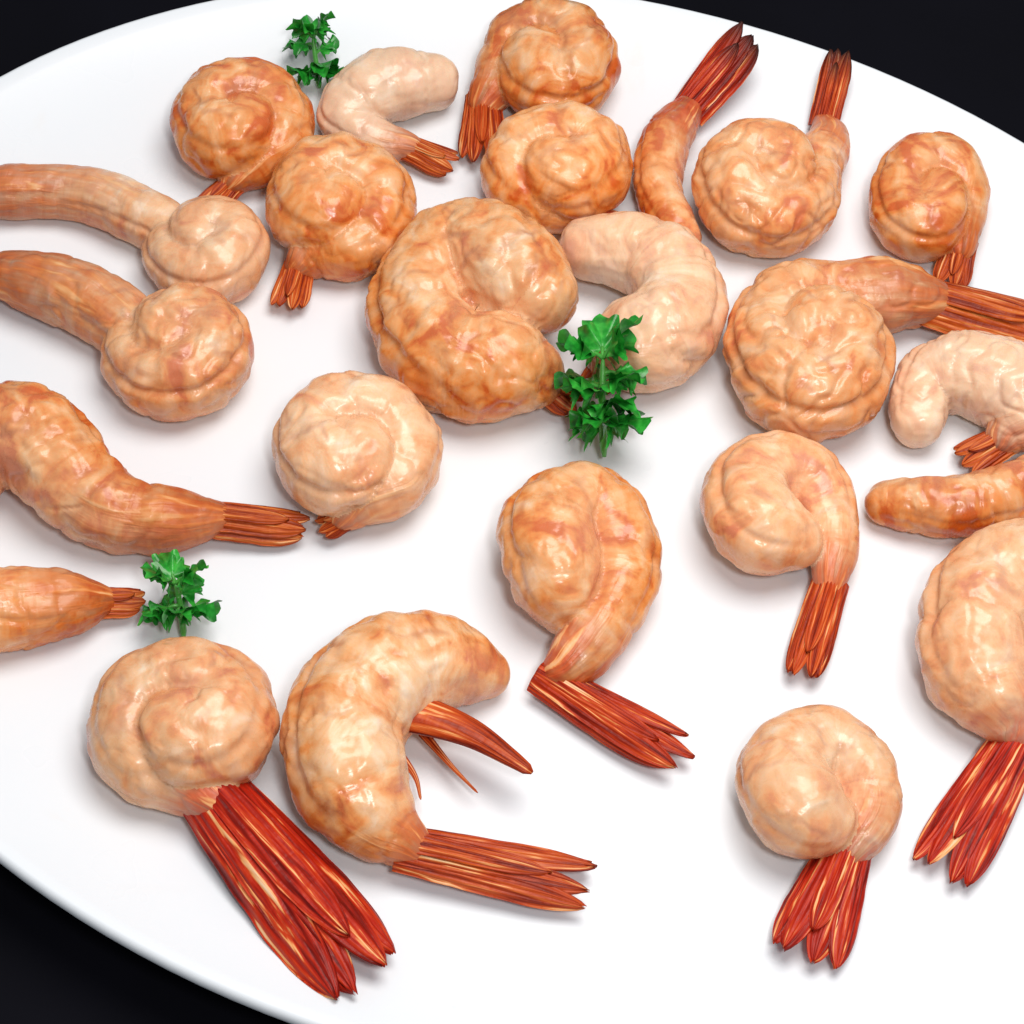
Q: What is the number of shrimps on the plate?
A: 24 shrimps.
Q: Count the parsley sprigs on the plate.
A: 3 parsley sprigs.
